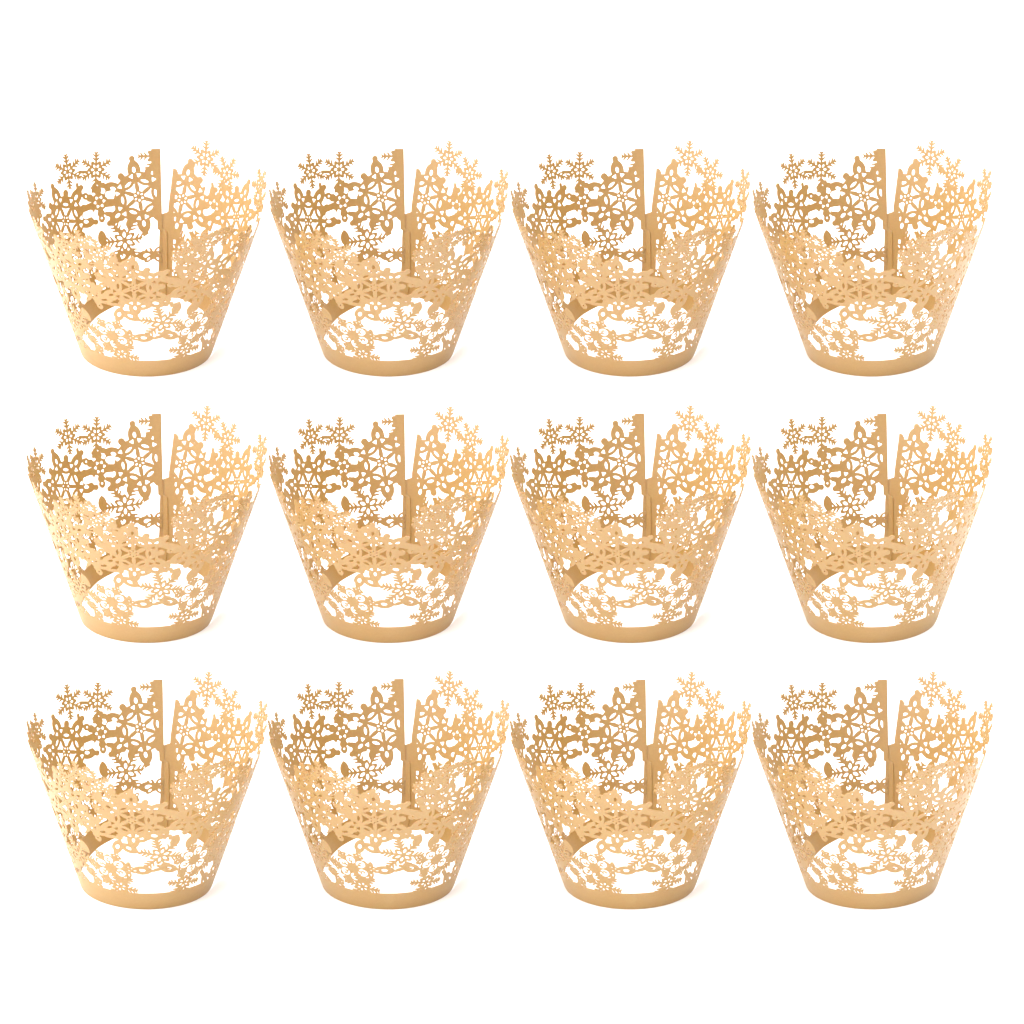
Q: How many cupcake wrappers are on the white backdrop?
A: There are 12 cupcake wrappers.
